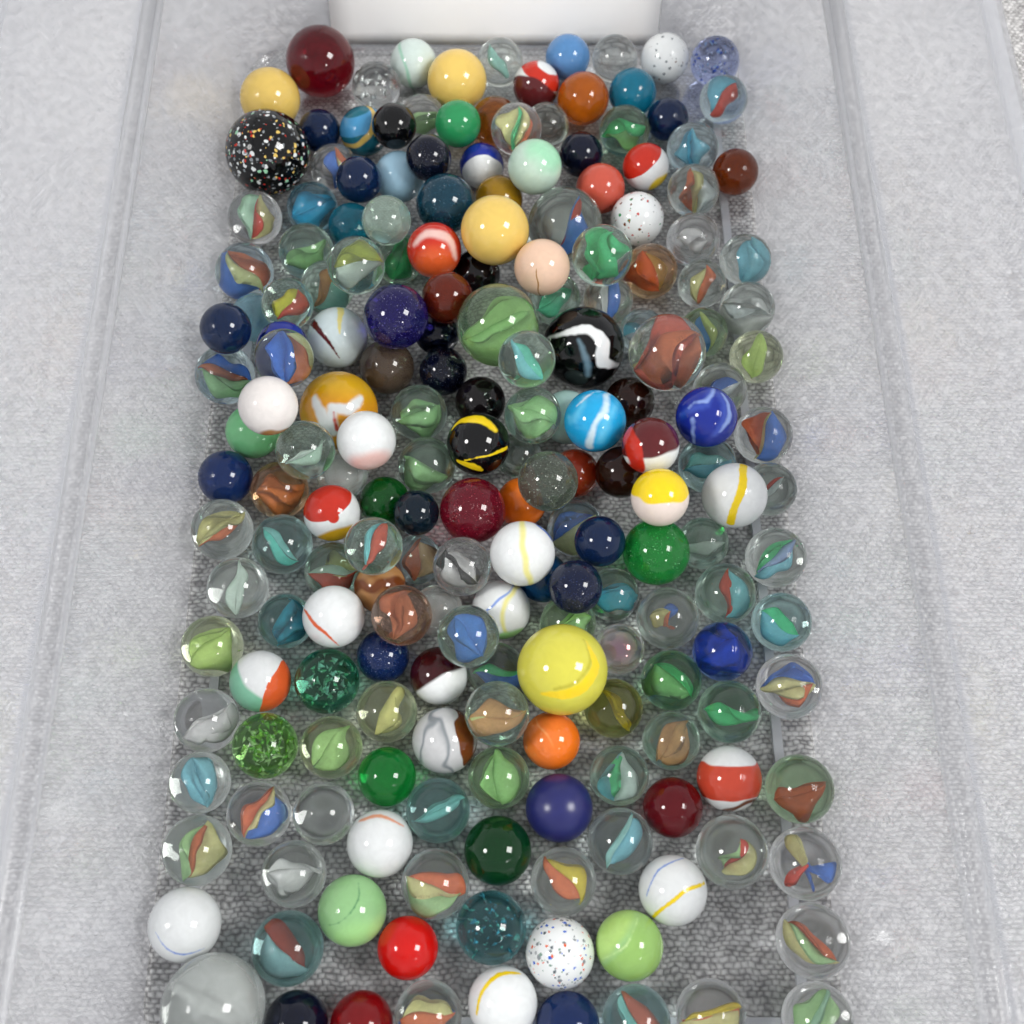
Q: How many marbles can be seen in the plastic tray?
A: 200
